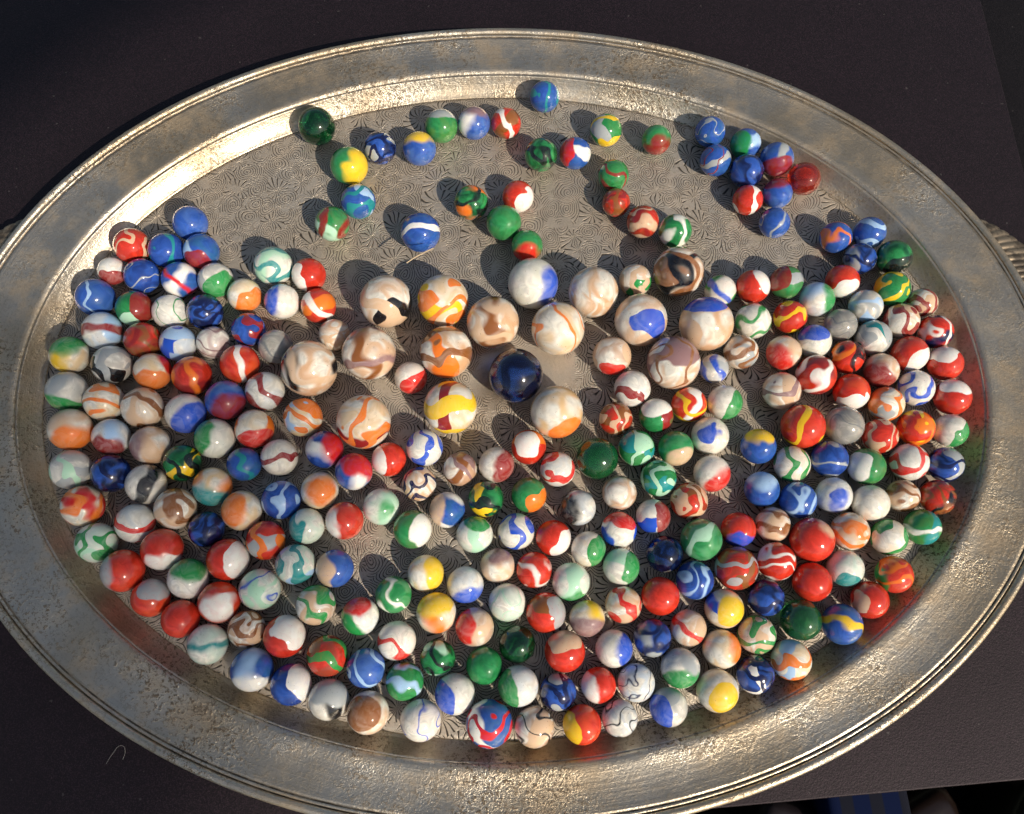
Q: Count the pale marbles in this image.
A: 134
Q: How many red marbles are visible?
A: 55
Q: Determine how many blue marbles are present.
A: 51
